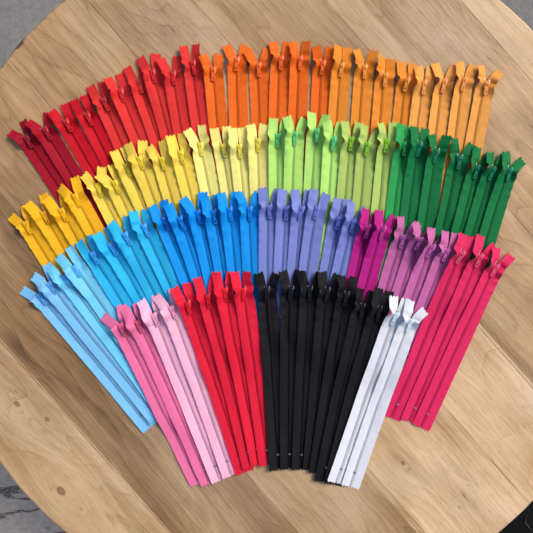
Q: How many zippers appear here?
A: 98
